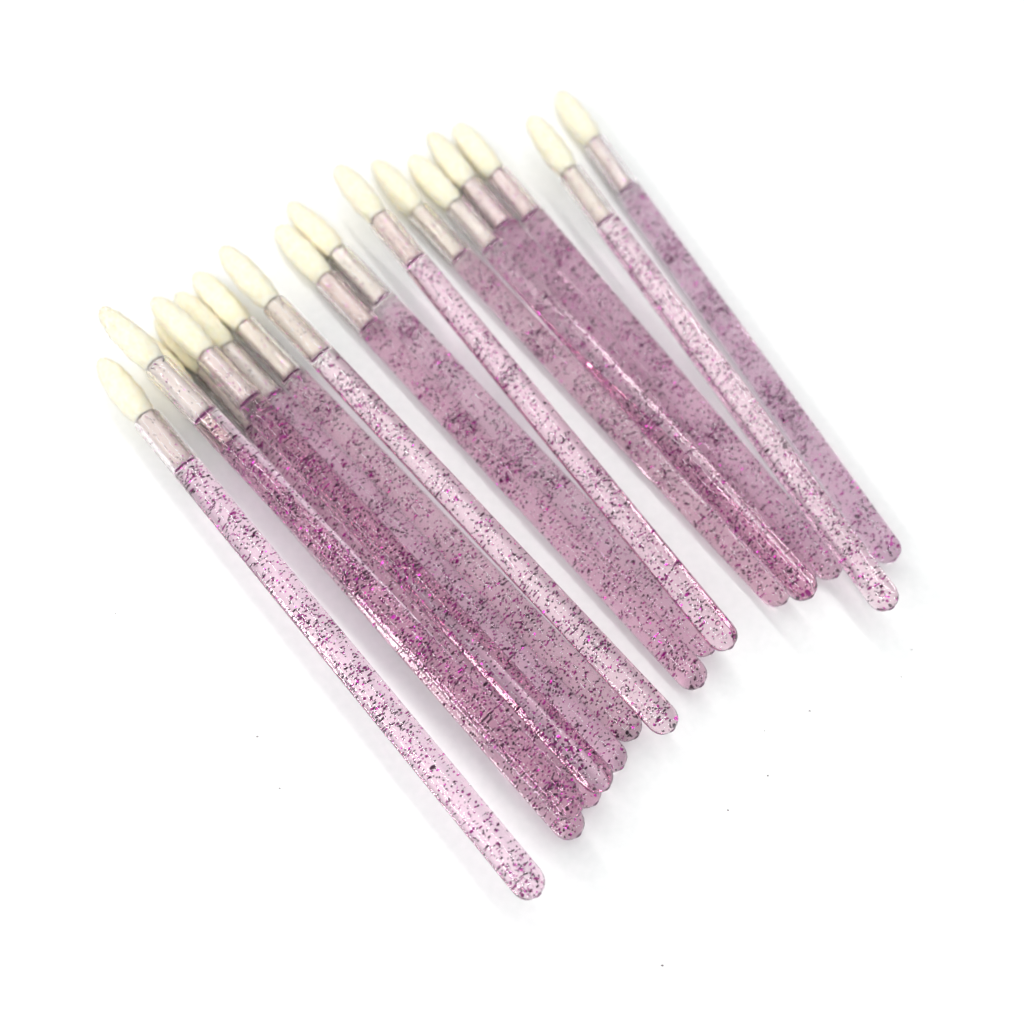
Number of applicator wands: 17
